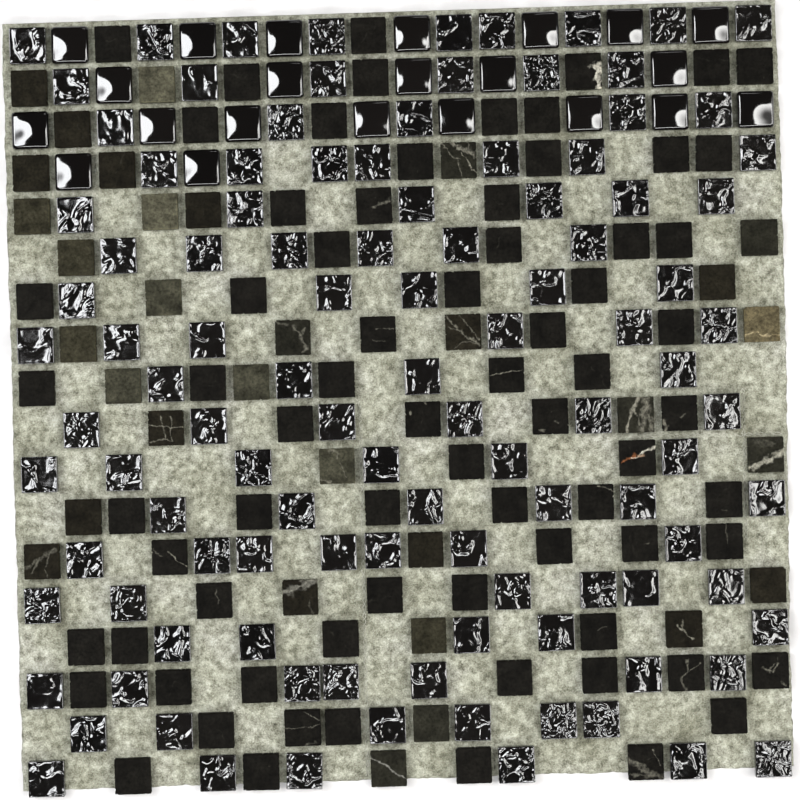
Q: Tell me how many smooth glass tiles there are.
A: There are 22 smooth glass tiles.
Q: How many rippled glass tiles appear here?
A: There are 109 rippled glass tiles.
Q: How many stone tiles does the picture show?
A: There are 104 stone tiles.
